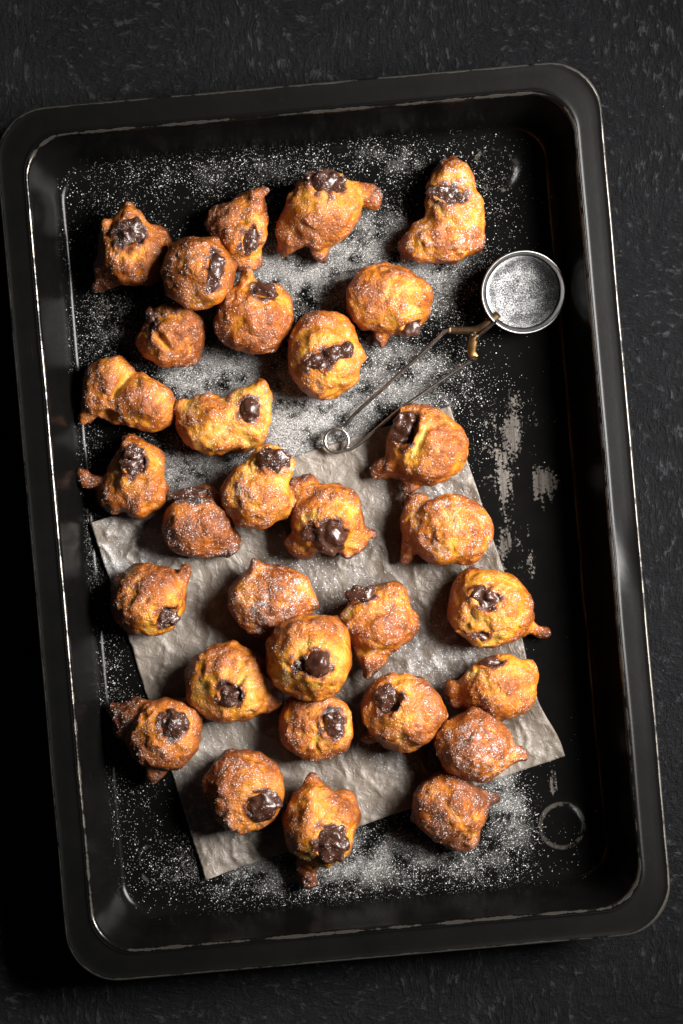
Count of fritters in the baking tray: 31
